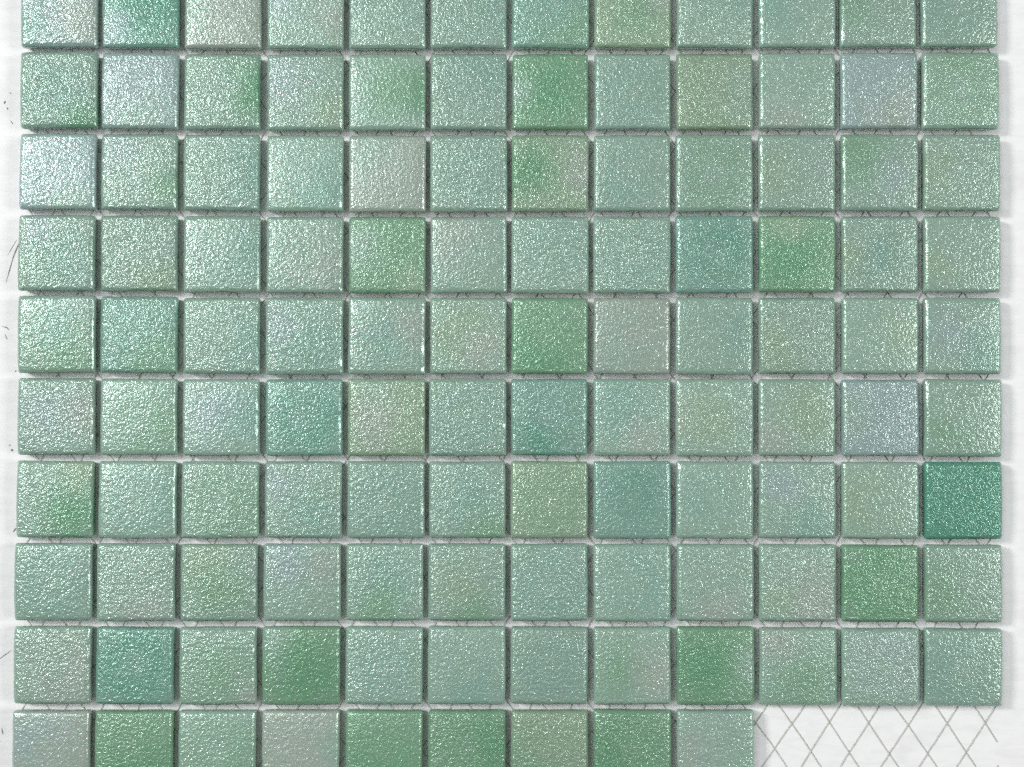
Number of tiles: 117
